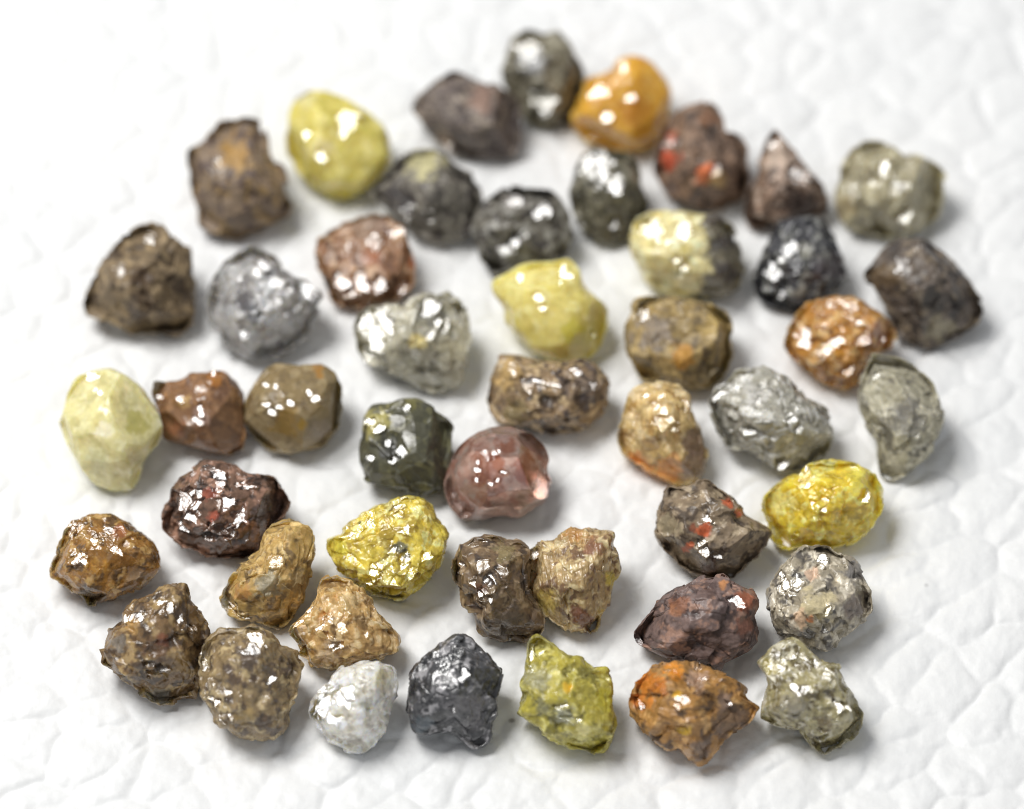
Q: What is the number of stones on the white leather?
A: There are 48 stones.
